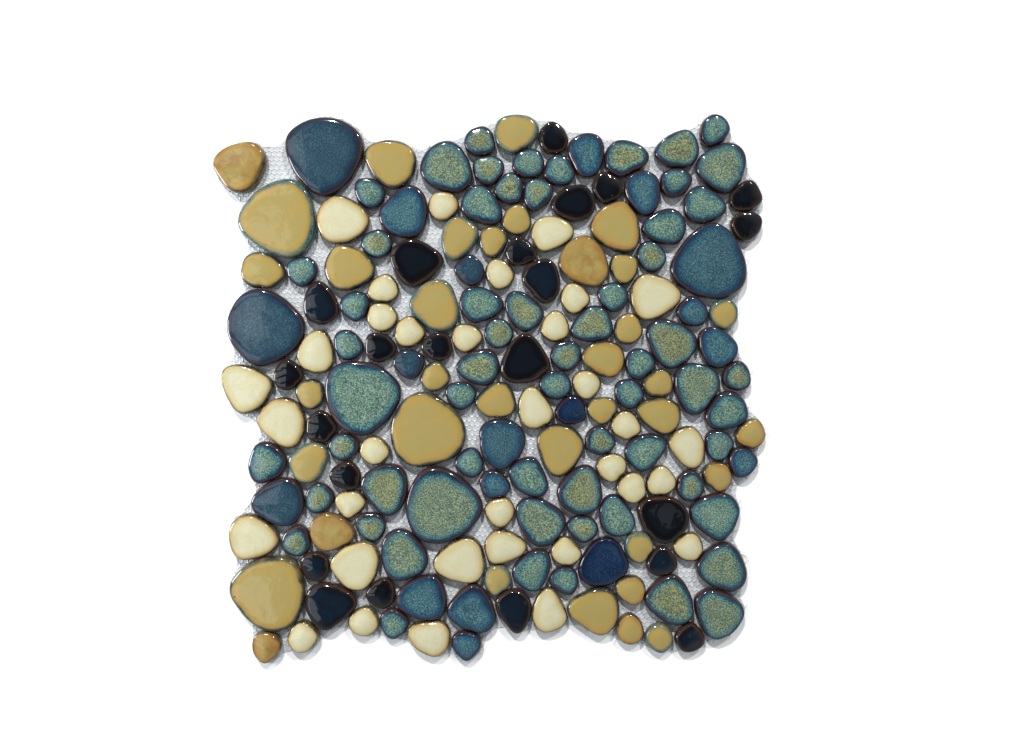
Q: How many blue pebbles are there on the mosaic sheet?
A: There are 81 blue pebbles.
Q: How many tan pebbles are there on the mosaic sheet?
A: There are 36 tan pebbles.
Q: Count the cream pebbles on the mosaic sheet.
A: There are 34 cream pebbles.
